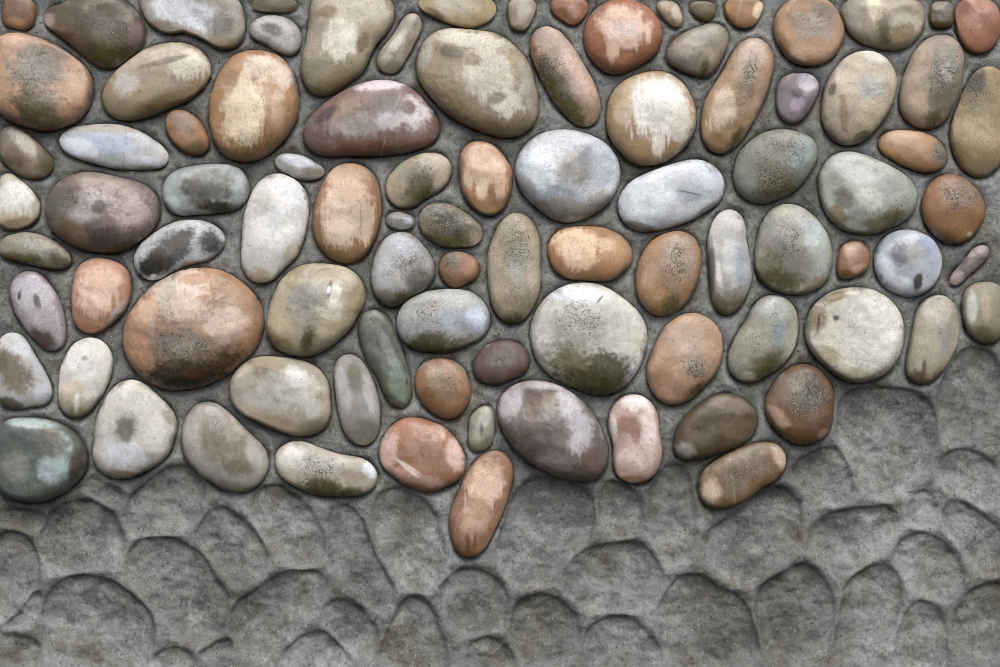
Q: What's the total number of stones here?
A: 92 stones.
